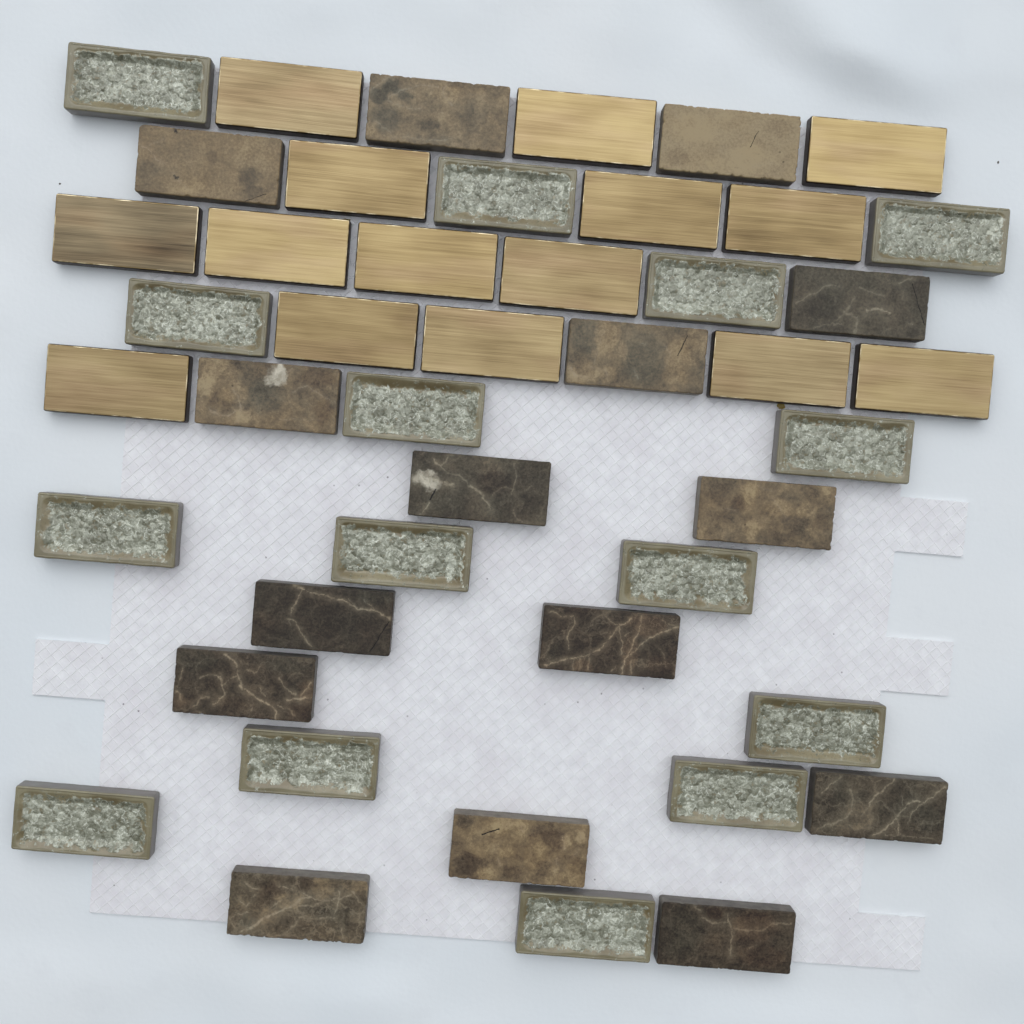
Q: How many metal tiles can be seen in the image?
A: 15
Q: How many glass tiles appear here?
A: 15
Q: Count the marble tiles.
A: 15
